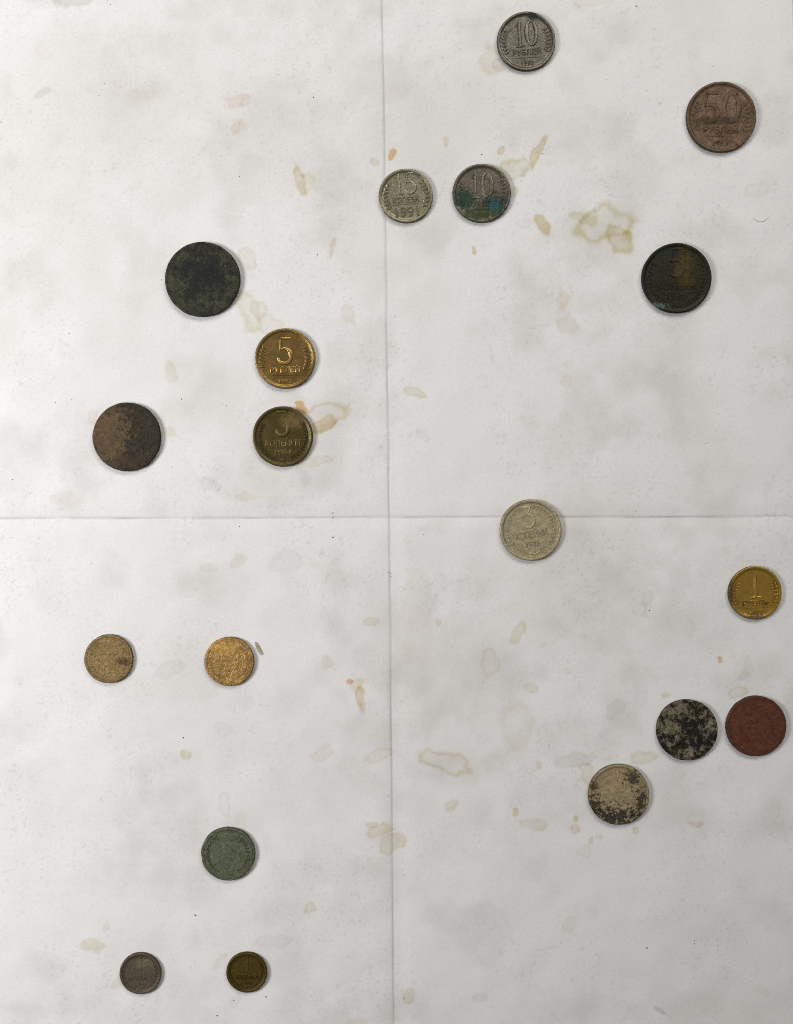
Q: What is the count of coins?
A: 19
